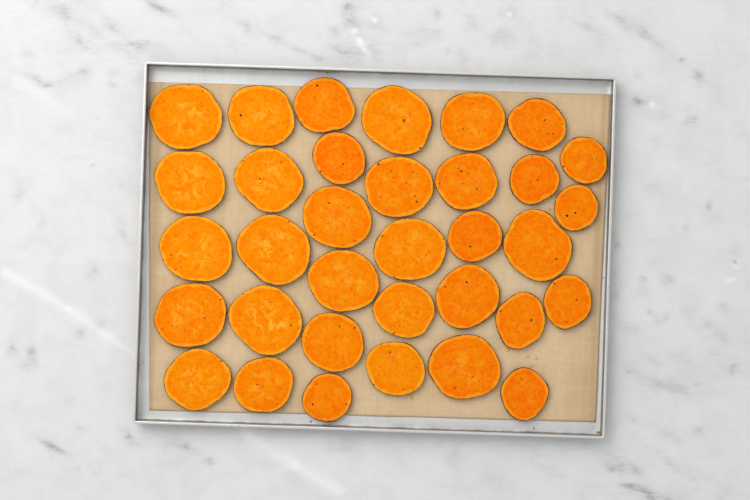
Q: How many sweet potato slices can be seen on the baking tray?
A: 34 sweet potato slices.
